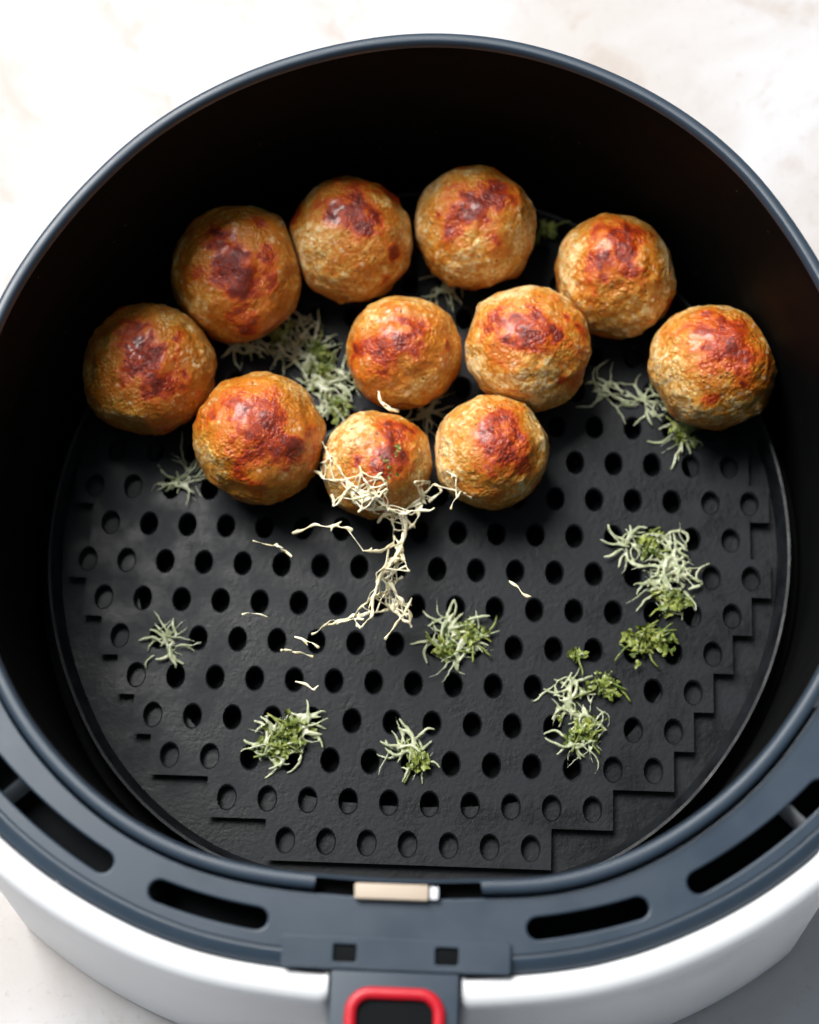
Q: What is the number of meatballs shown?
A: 11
